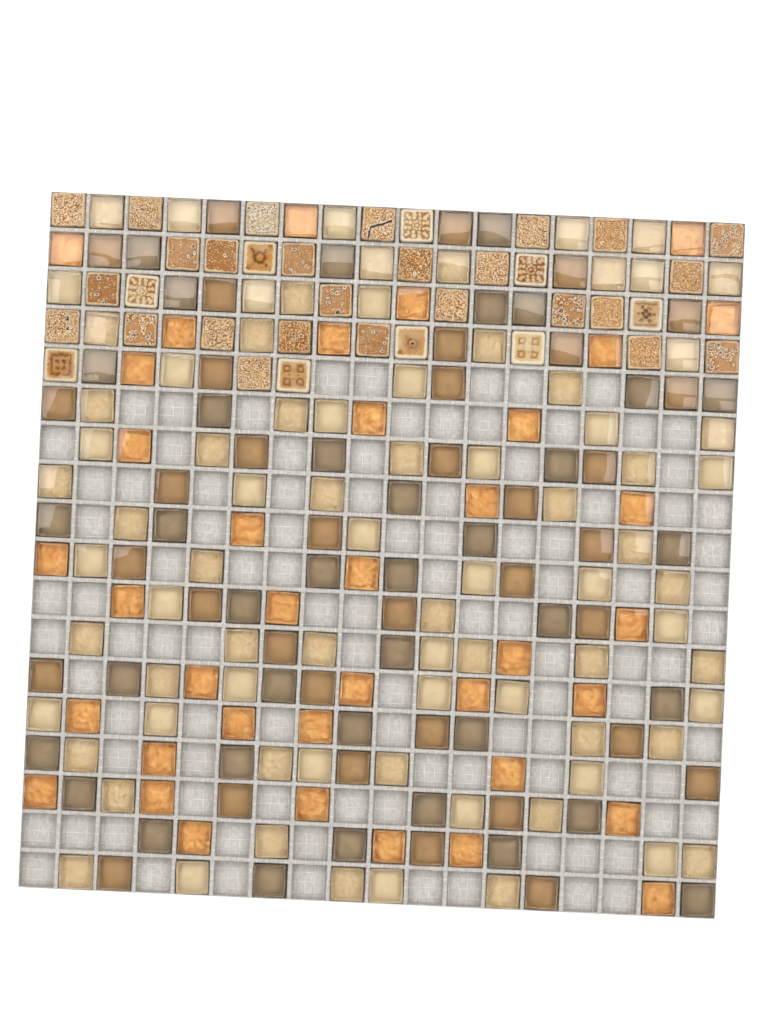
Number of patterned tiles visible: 35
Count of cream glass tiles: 79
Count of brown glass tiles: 73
